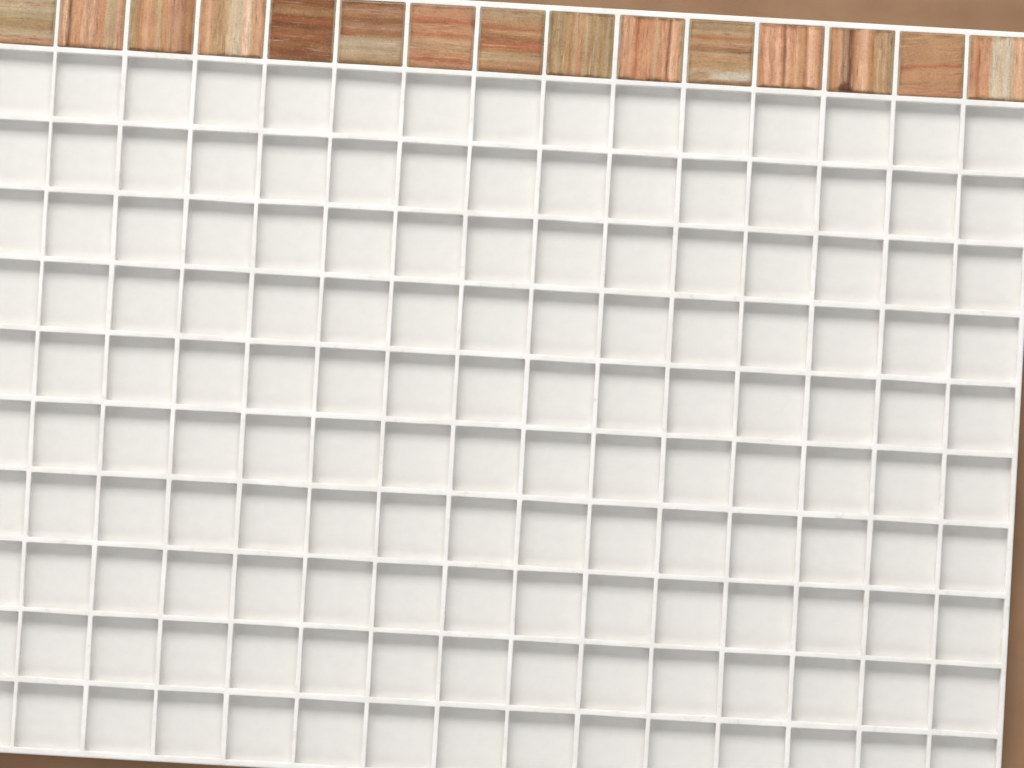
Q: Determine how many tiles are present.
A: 15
